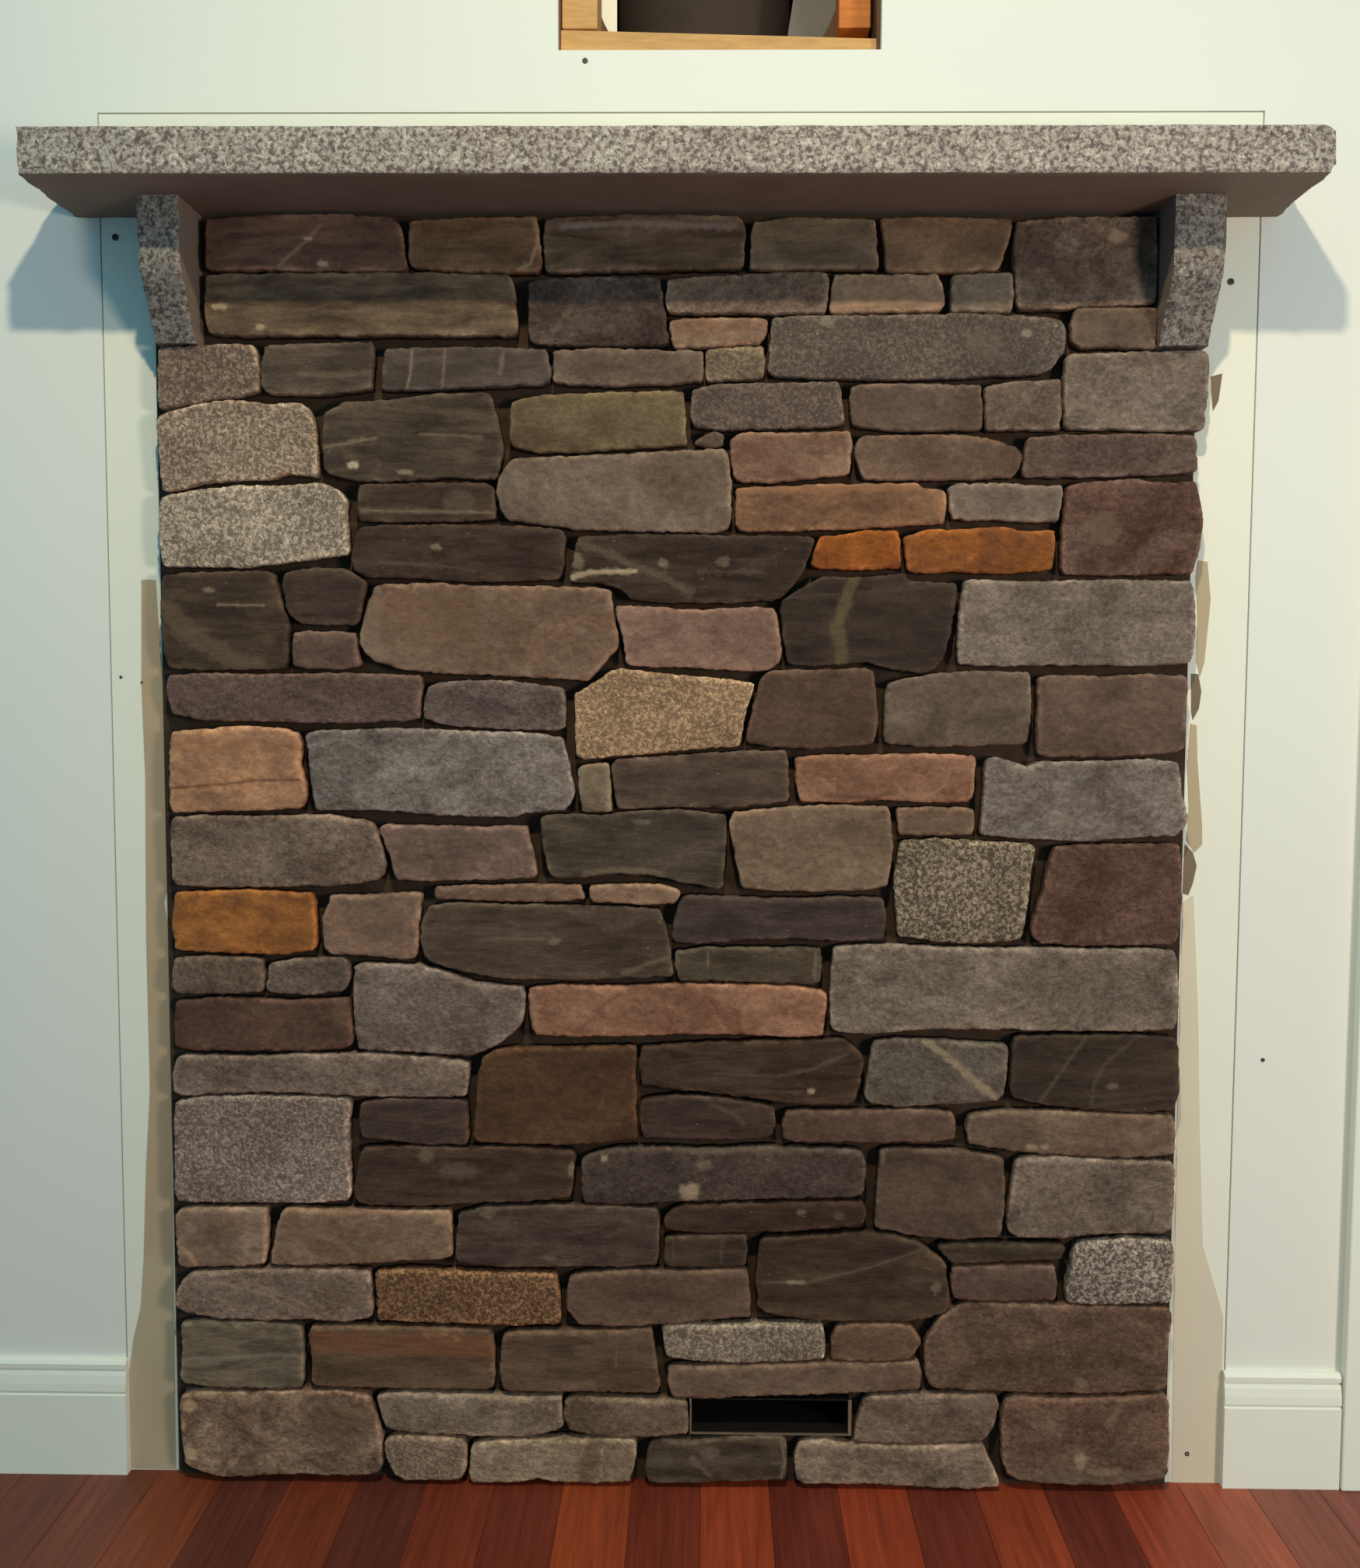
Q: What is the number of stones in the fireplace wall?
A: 121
